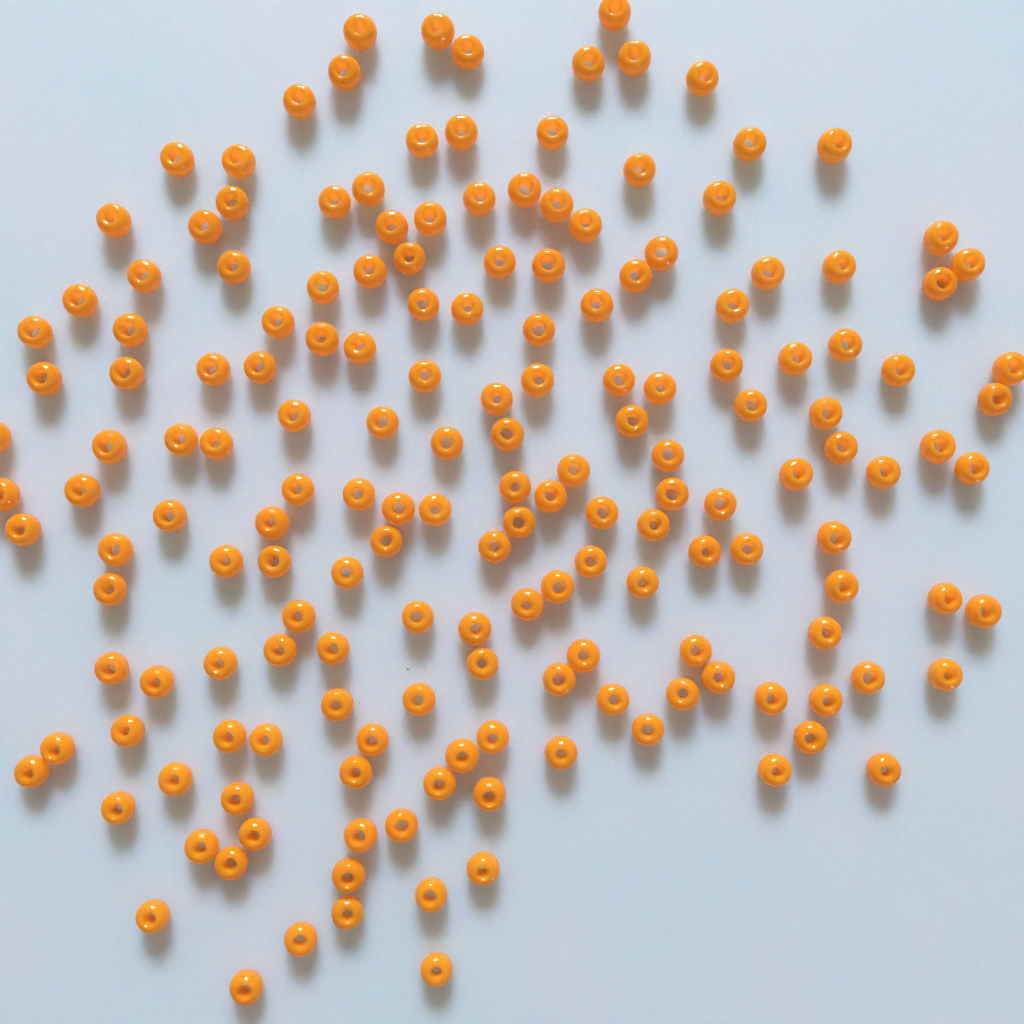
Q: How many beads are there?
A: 174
